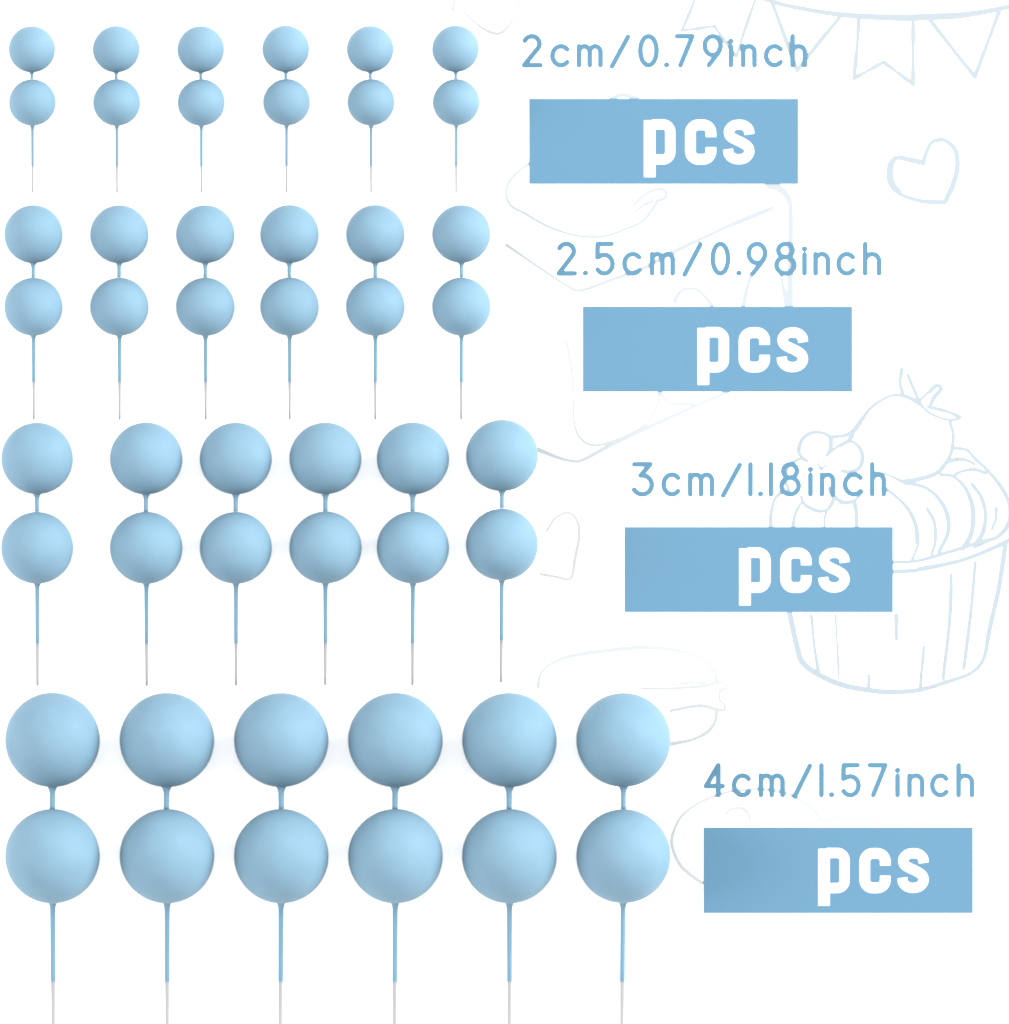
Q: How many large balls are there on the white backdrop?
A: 12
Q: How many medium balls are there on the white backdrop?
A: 12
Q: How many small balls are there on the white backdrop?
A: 12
